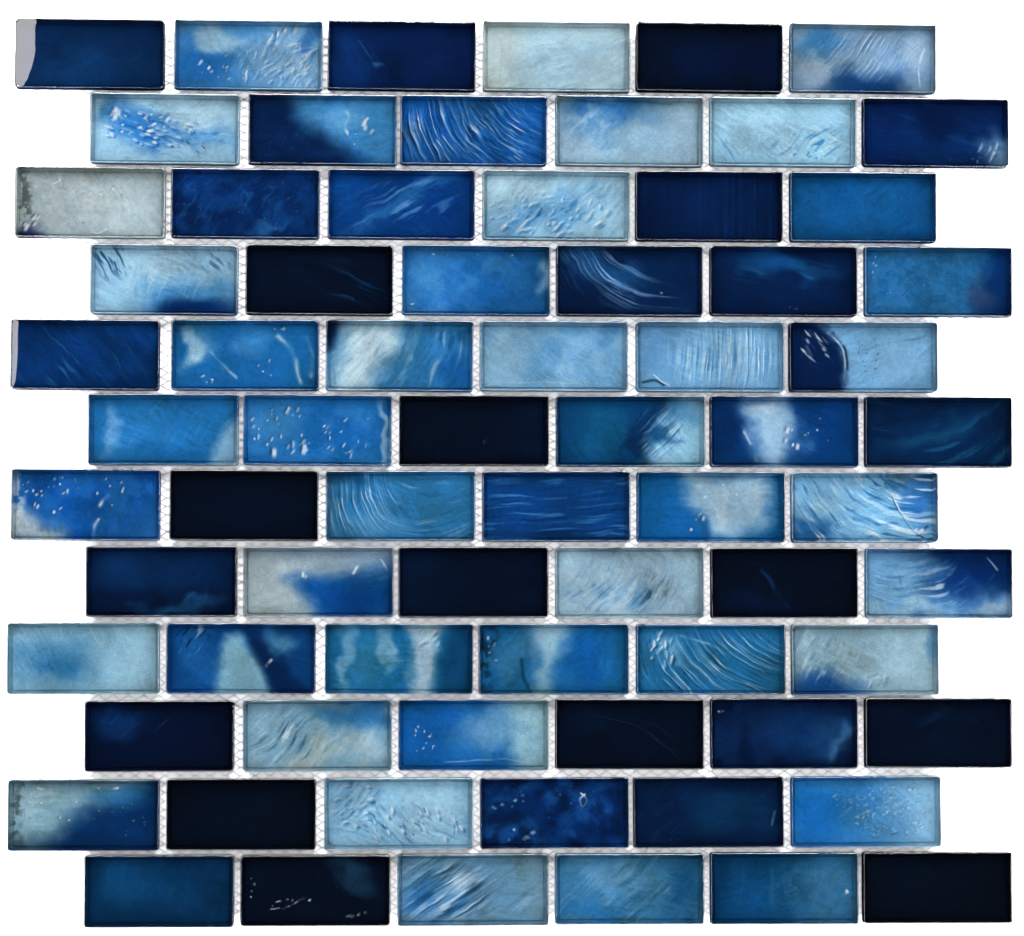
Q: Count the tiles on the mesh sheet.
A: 72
